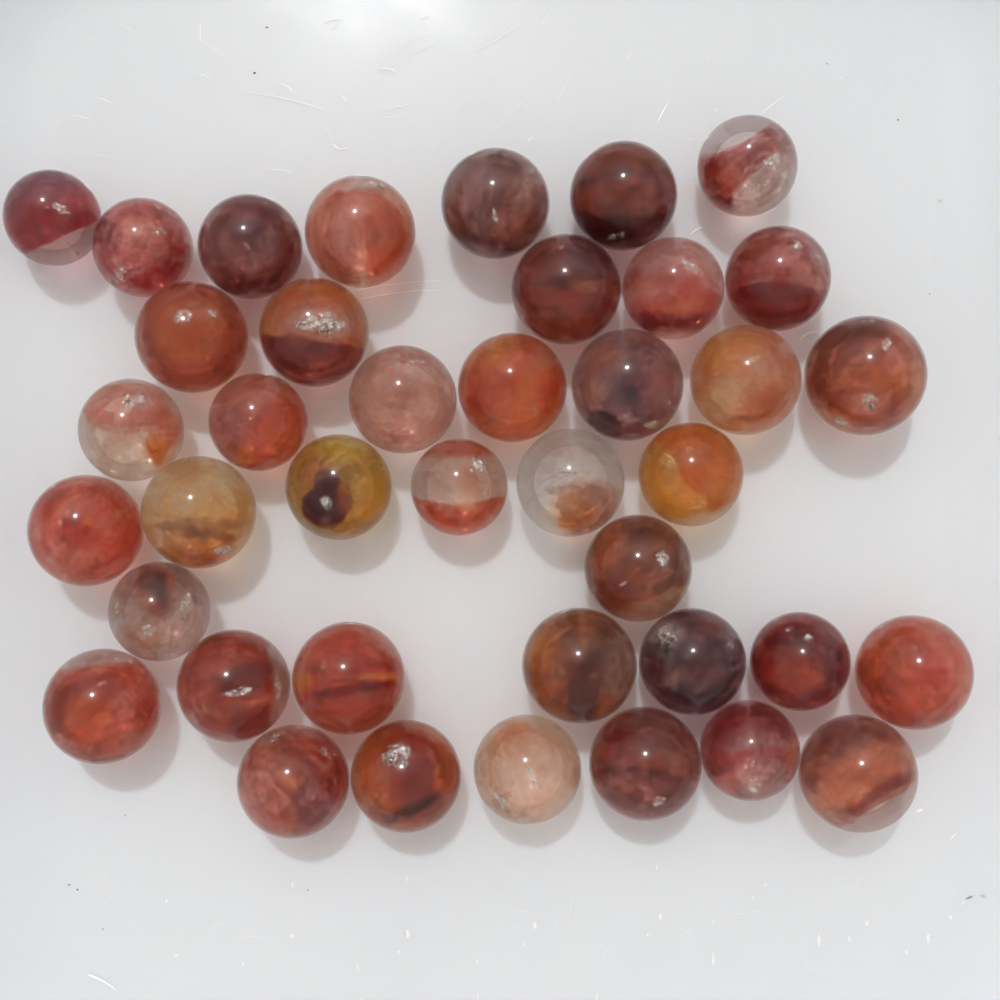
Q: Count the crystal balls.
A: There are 40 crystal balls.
